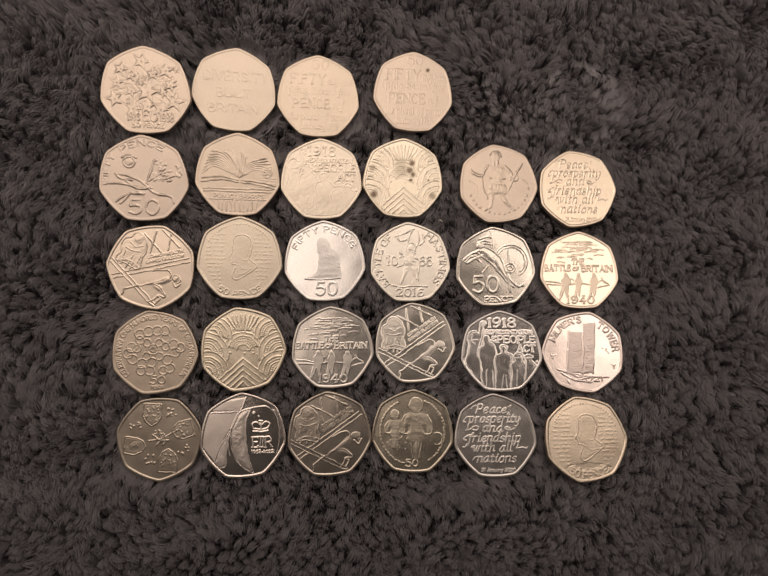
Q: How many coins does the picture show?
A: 28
